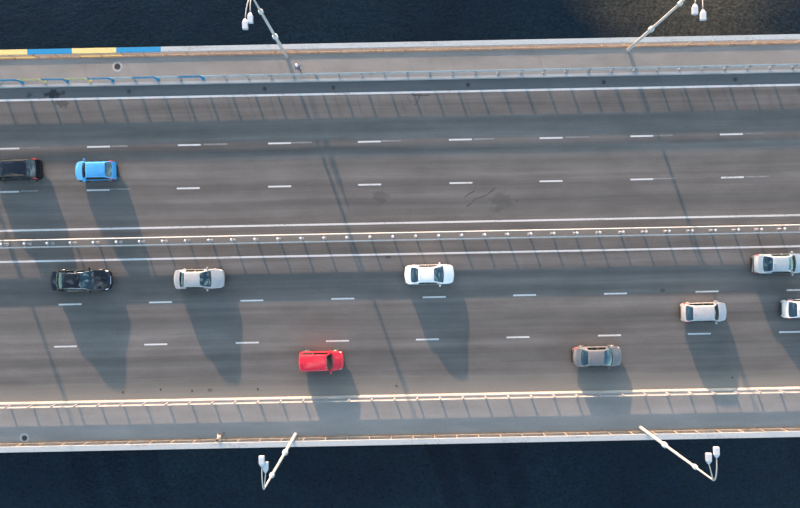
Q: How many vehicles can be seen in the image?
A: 10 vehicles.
